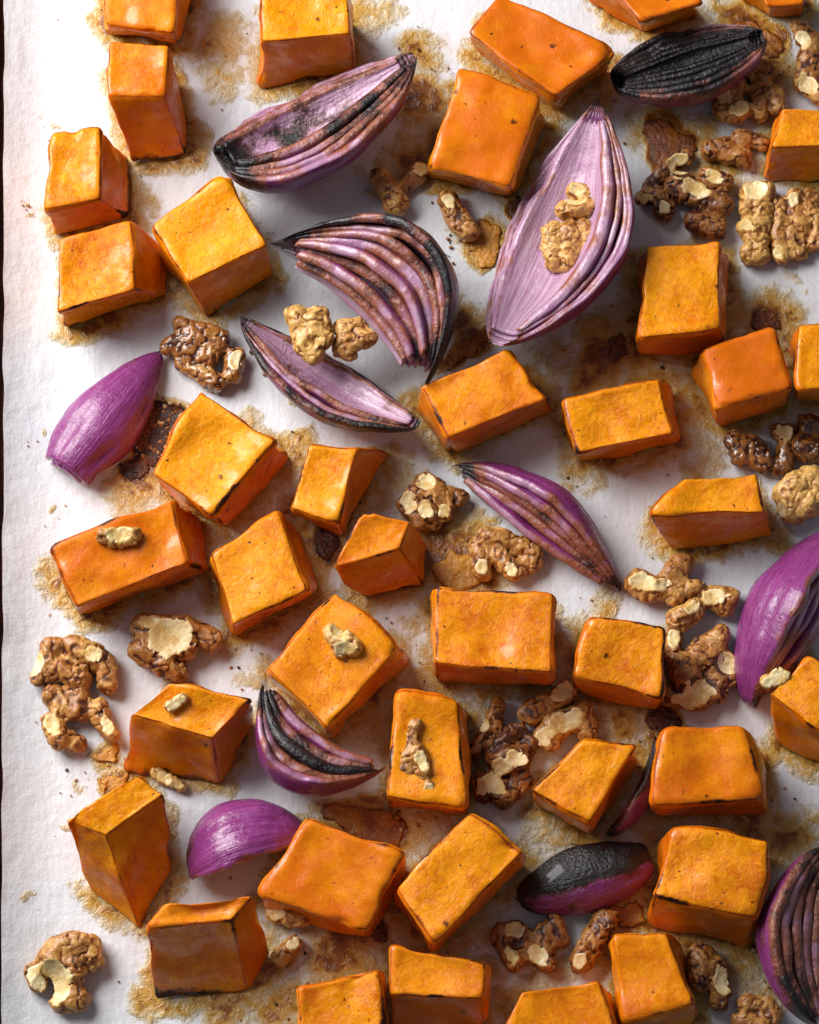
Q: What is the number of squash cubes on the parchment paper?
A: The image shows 39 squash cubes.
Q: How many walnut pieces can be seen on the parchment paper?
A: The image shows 42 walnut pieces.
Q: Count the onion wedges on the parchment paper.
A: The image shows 13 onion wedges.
